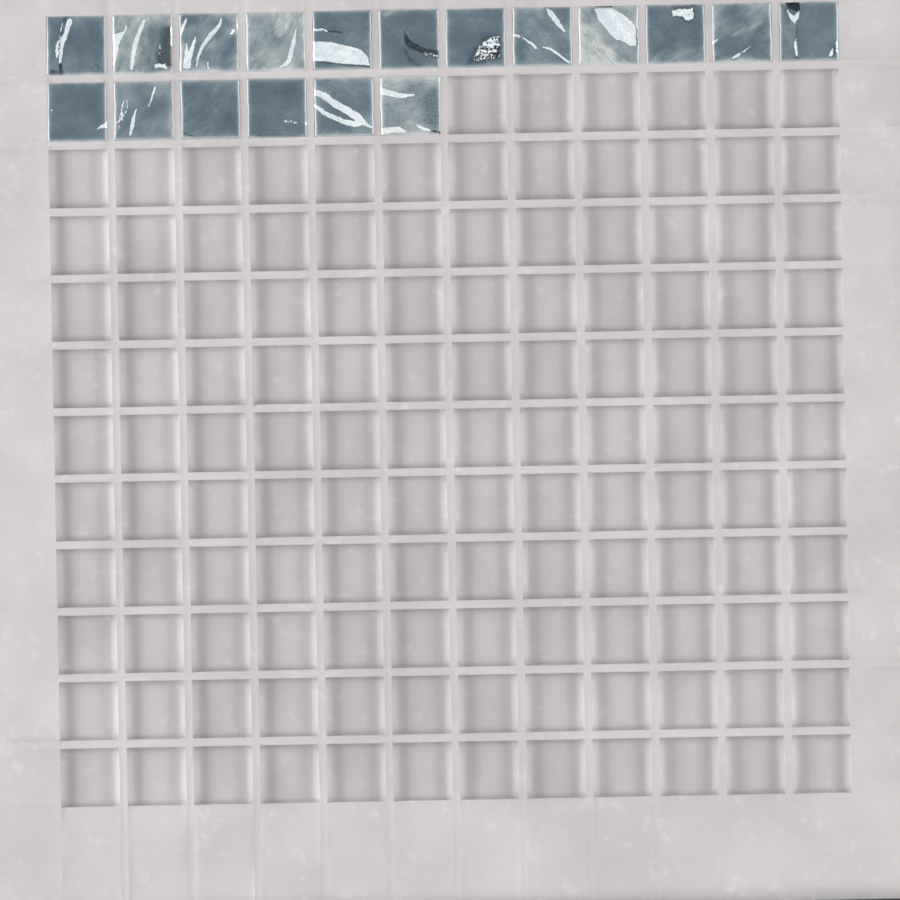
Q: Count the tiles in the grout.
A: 18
